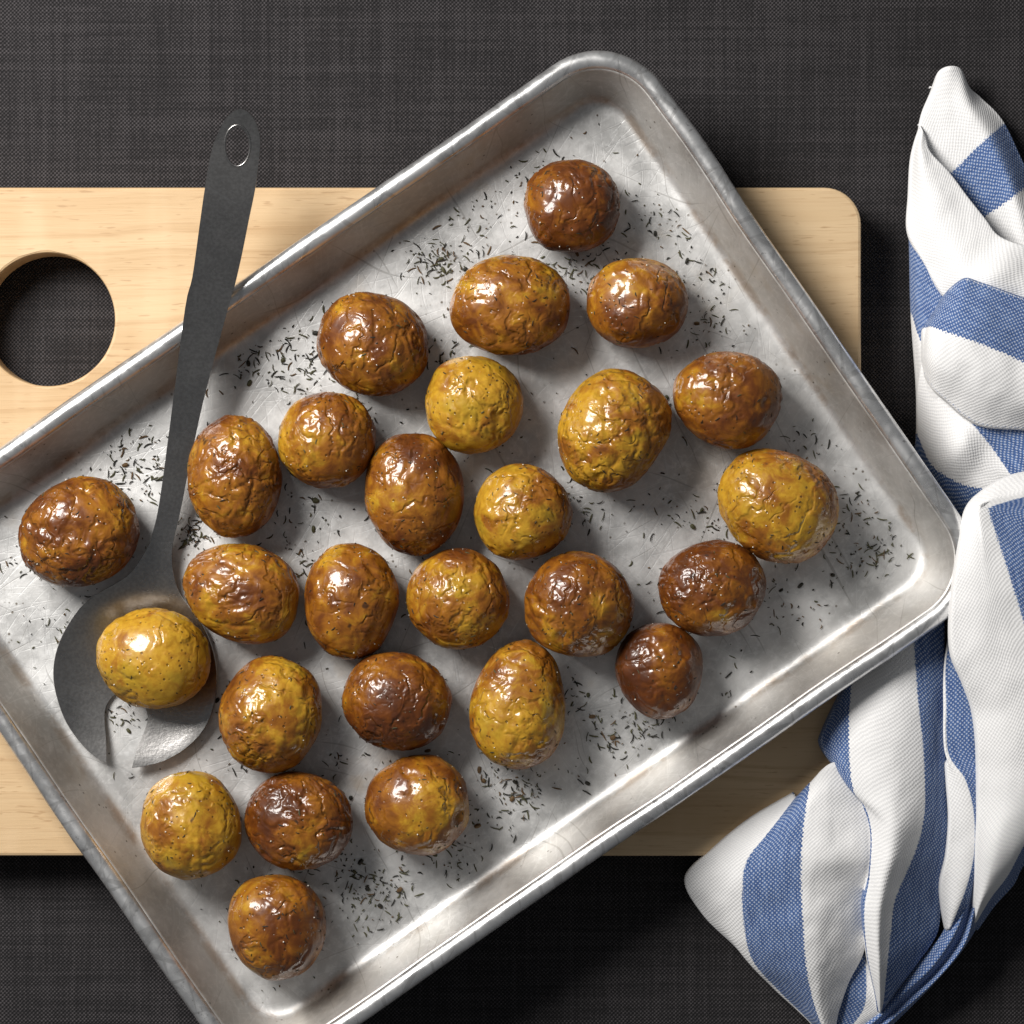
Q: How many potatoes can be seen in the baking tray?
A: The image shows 27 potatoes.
